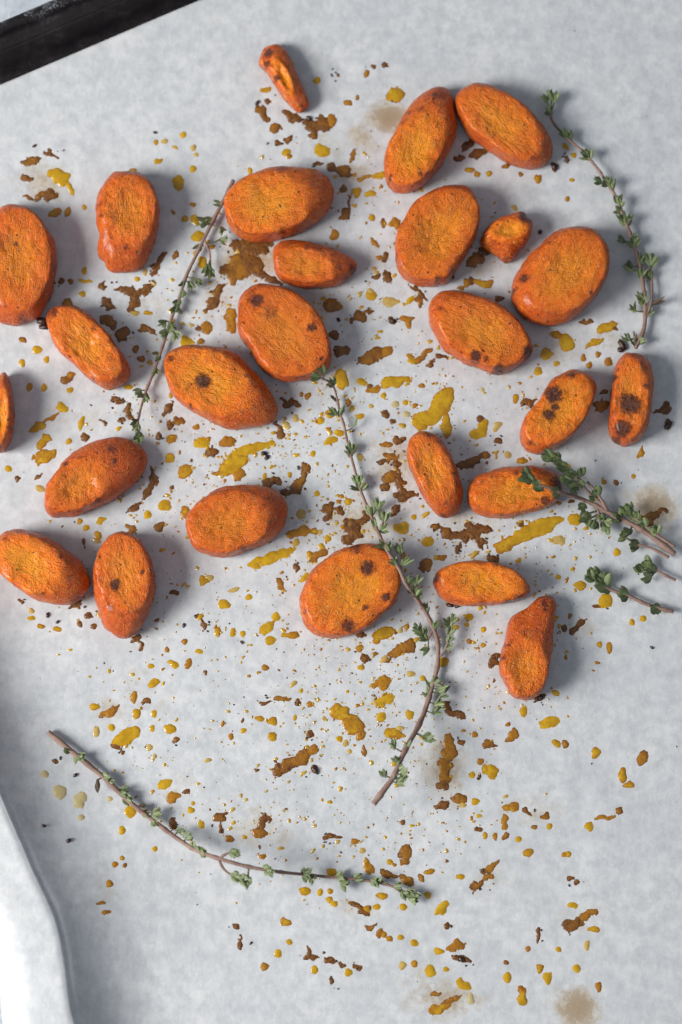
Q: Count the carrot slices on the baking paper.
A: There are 26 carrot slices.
